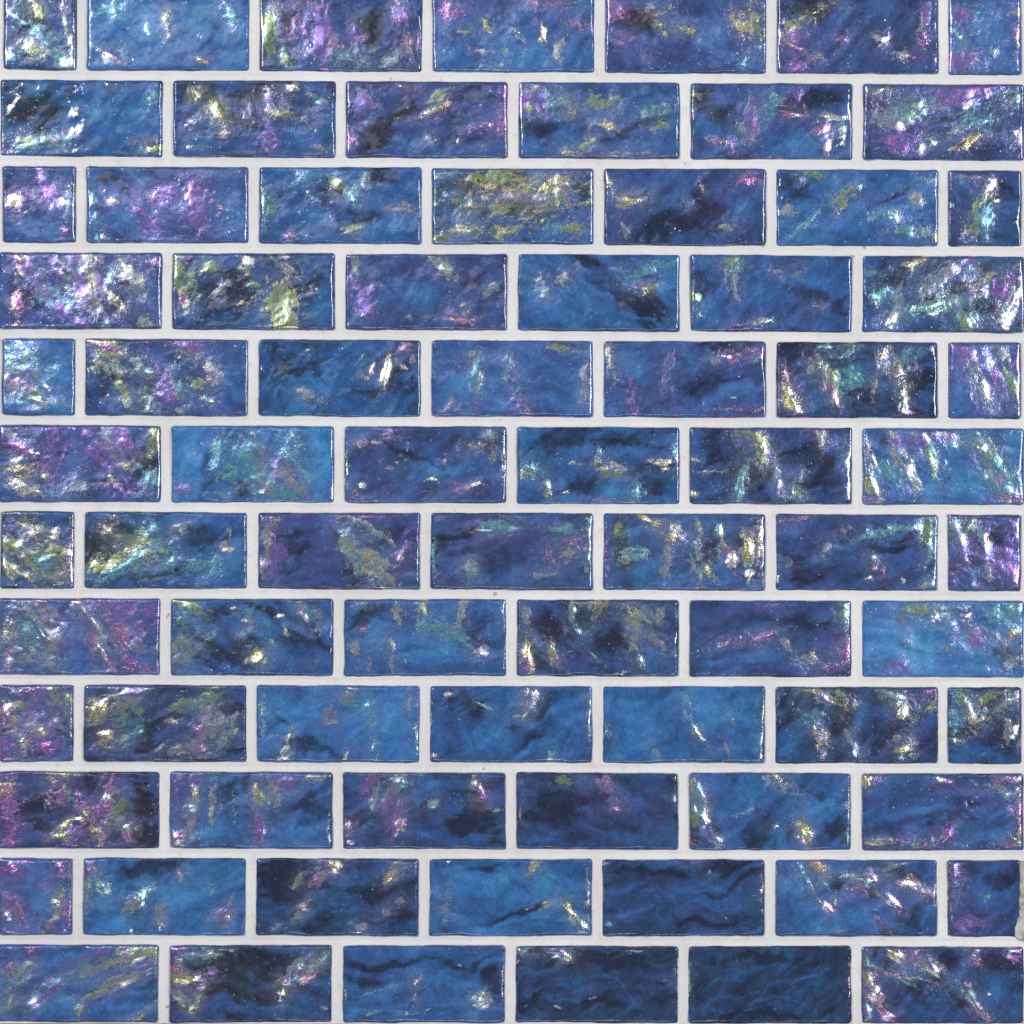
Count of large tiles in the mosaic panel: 66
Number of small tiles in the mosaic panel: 12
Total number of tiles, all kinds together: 78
